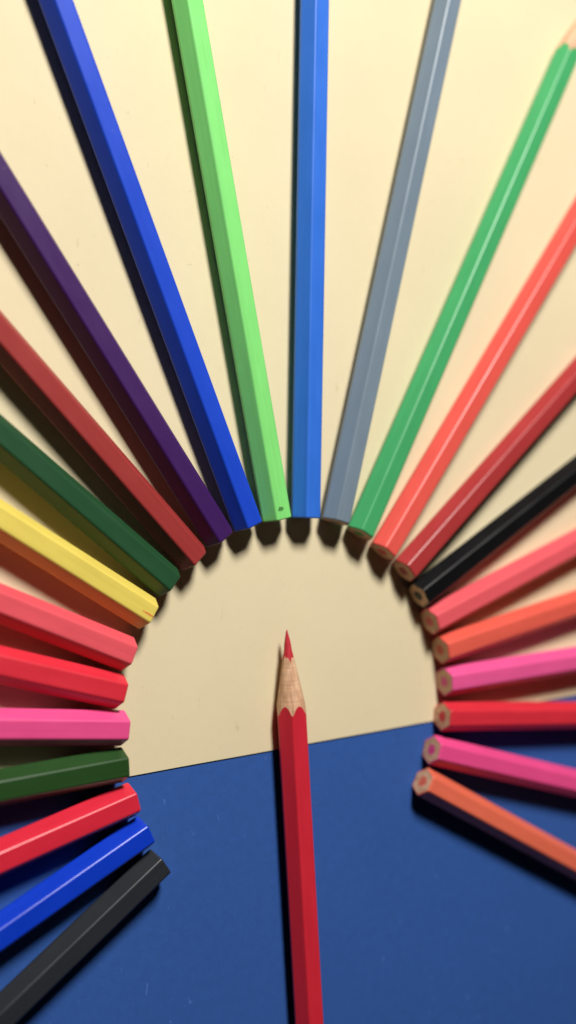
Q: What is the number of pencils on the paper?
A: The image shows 26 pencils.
